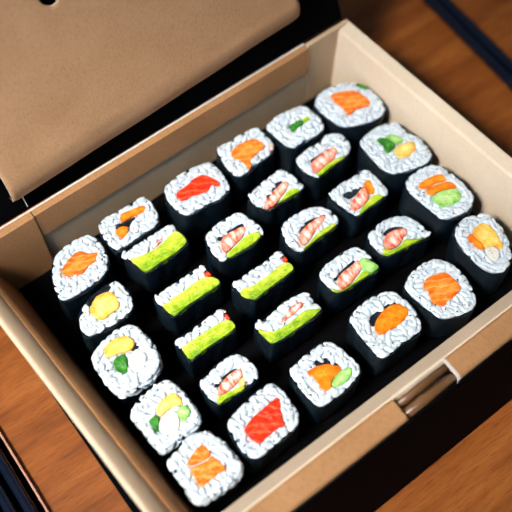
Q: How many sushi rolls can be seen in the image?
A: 30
